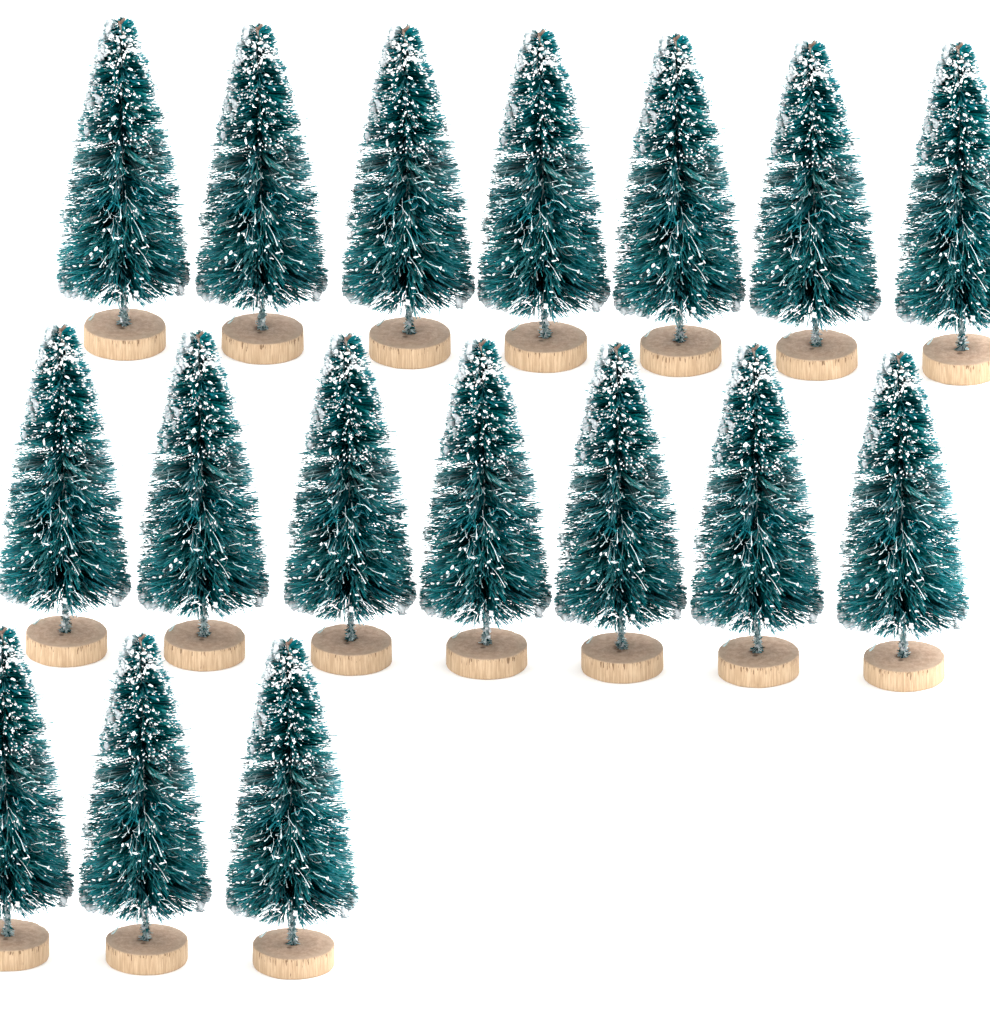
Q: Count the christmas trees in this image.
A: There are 17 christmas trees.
